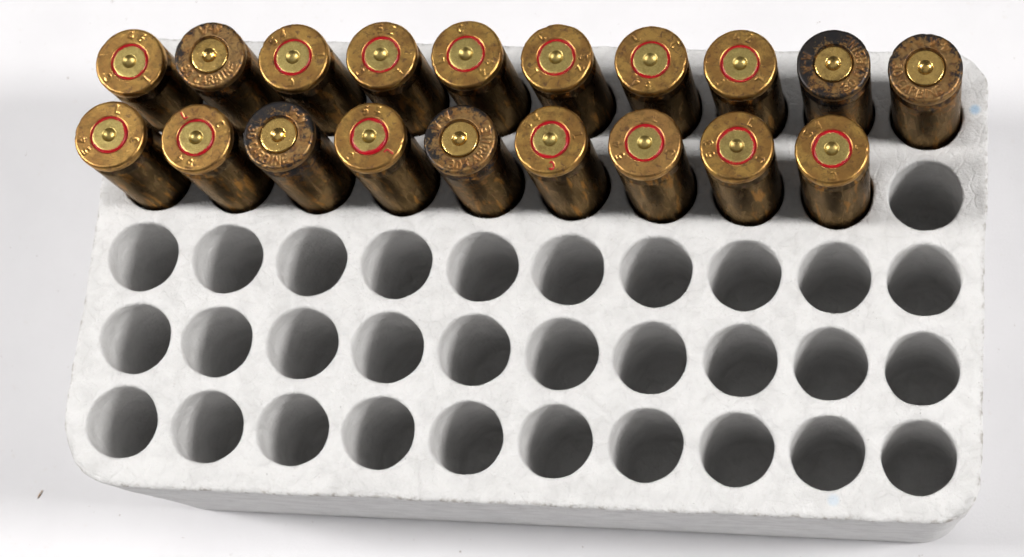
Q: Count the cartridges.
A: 19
